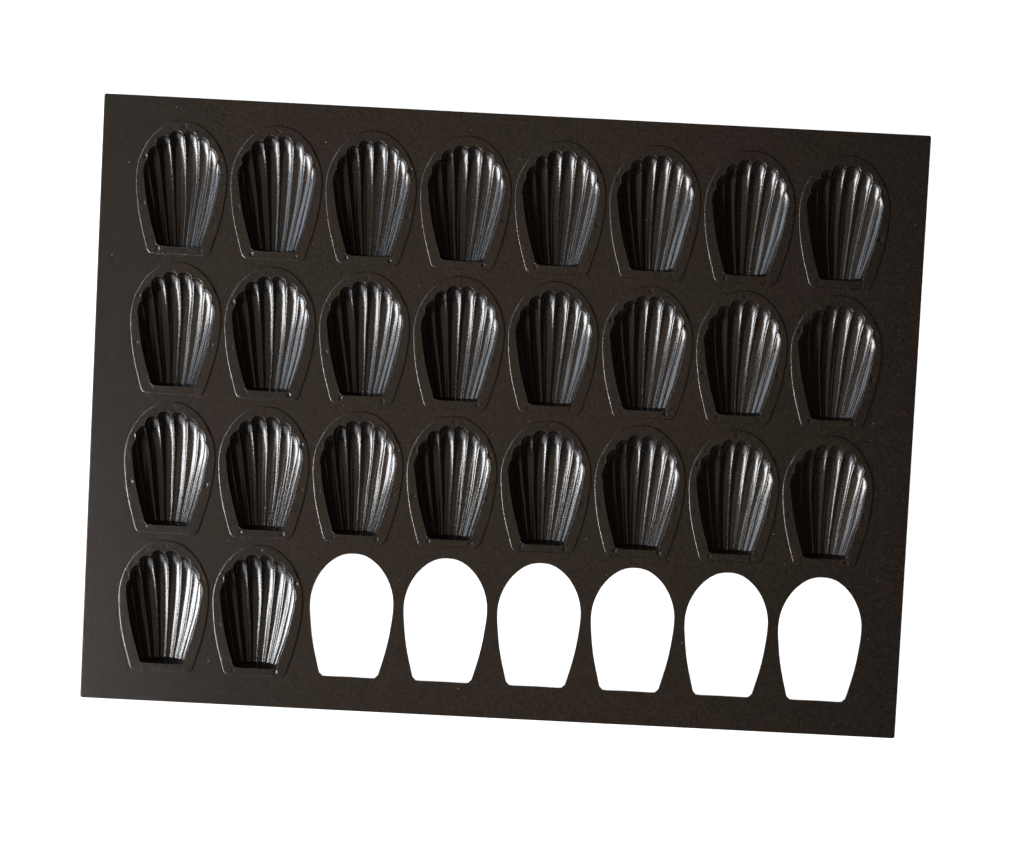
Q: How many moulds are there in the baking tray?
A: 26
